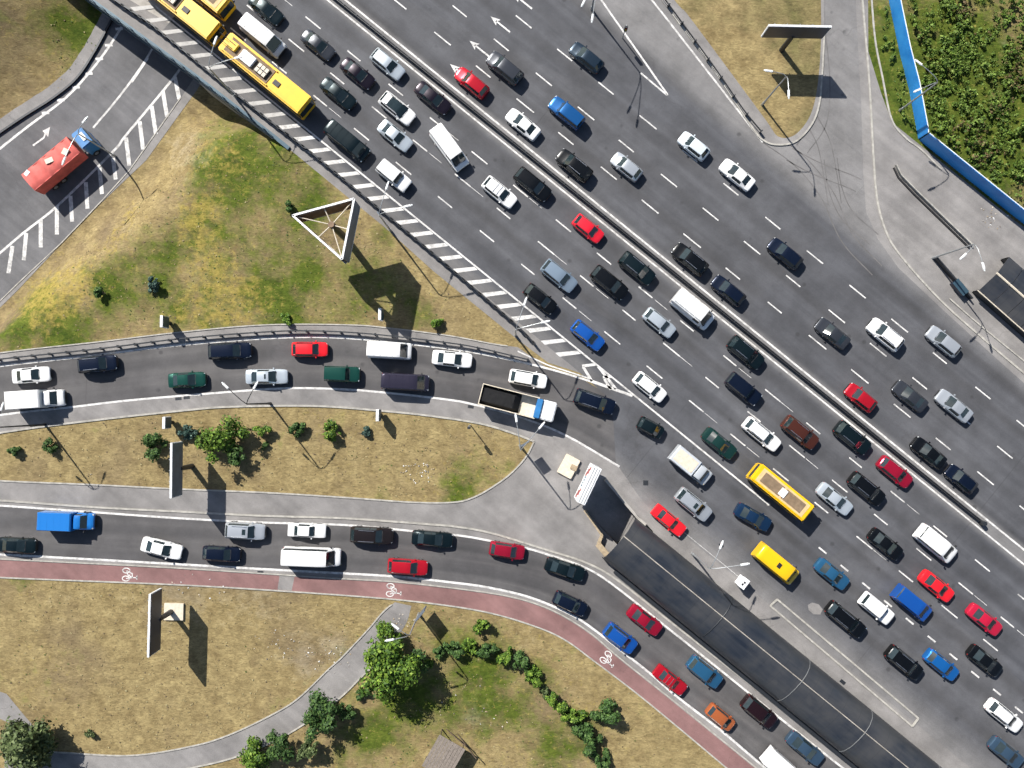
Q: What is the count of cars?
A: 91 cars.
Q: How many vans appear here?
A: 14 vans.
